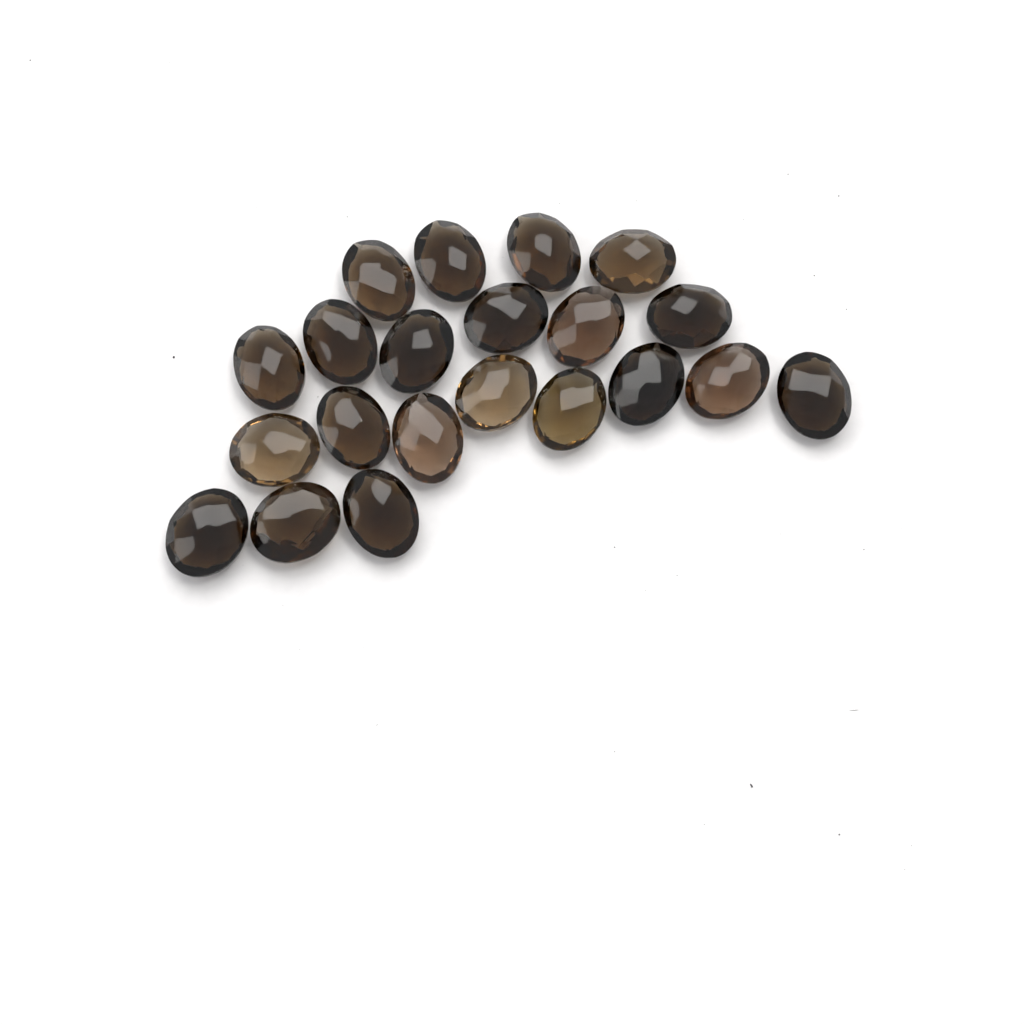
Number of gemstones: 21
